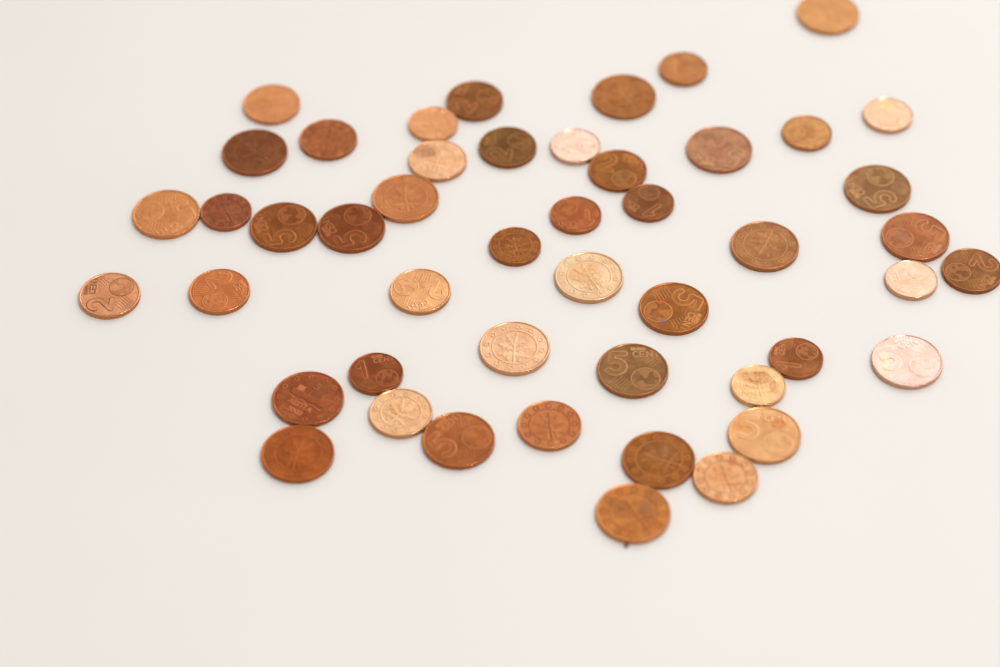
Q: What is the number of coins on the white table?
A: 48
